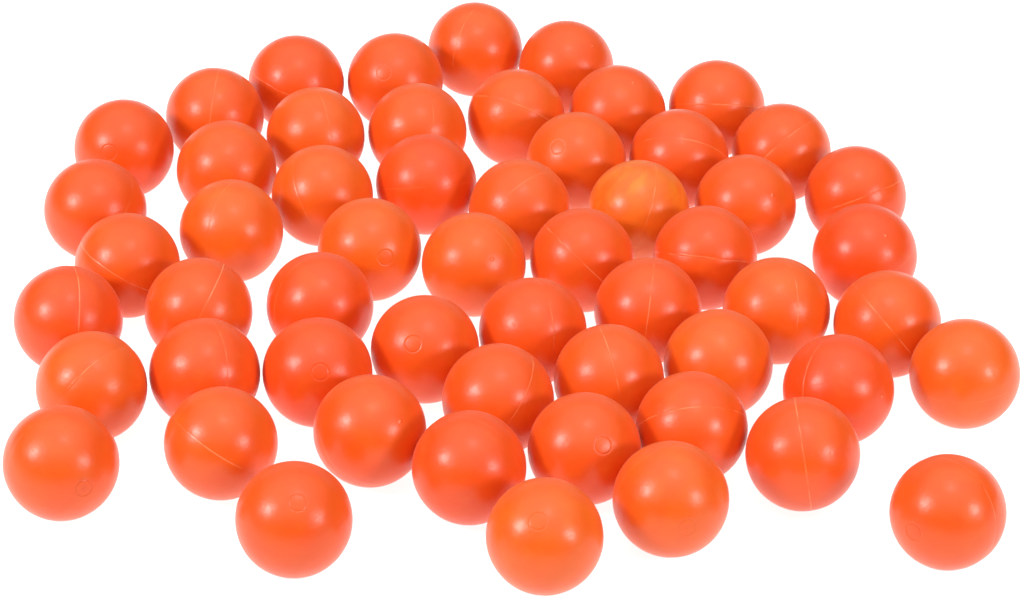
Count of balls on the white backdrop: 56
